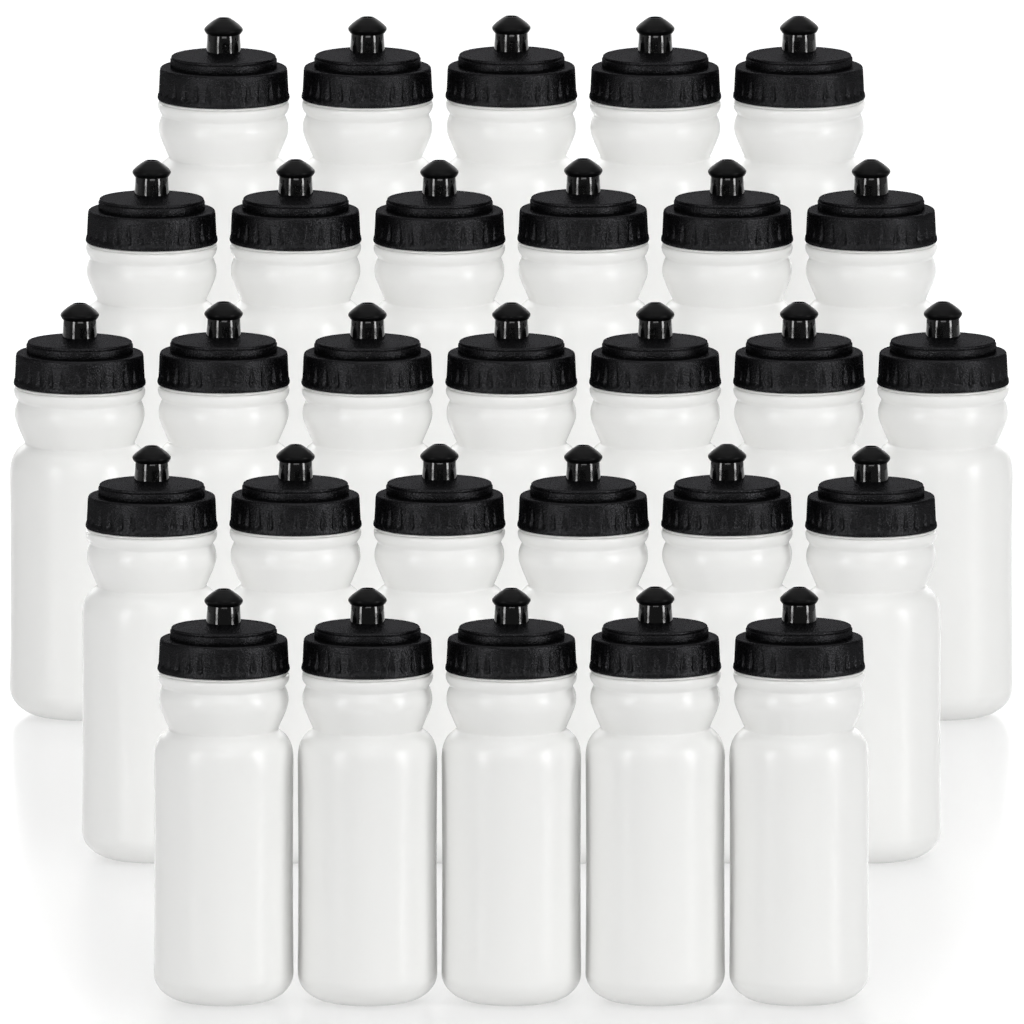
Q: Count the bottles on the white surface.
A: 29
